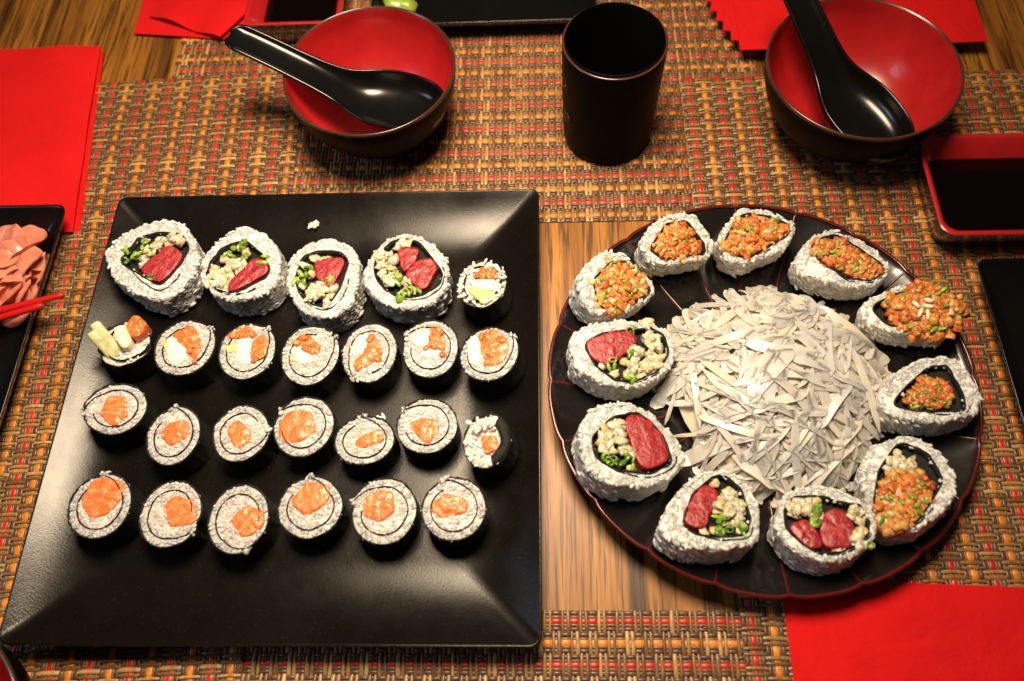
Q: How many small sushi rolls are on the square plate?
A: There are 21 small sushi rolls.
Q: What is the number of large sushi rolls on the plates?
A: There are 15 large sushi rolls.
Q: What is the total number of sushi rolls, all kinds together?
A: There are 36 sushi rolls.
